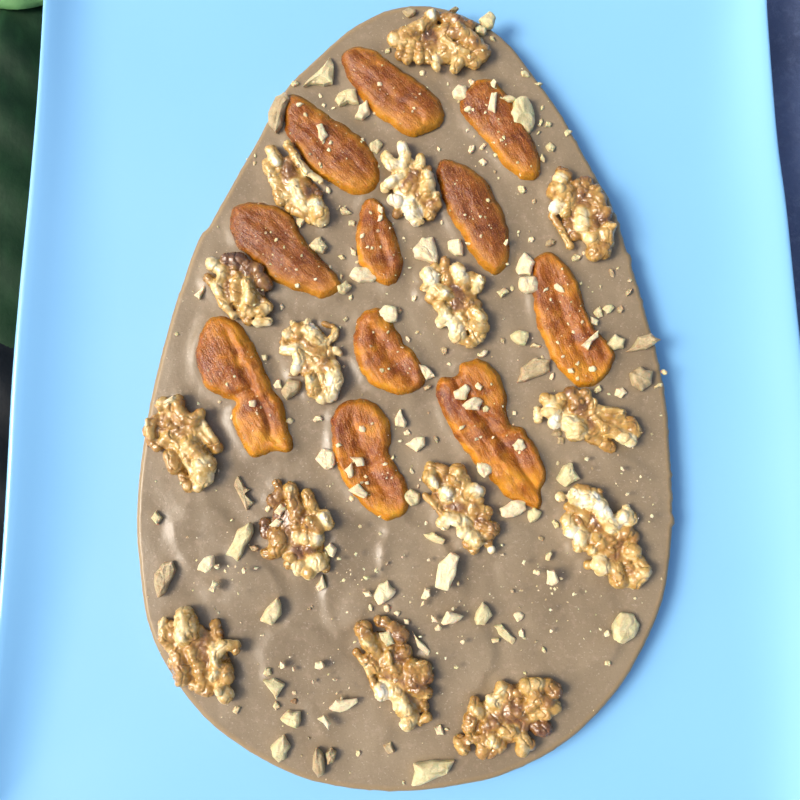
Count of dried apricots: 11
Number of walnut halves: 15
